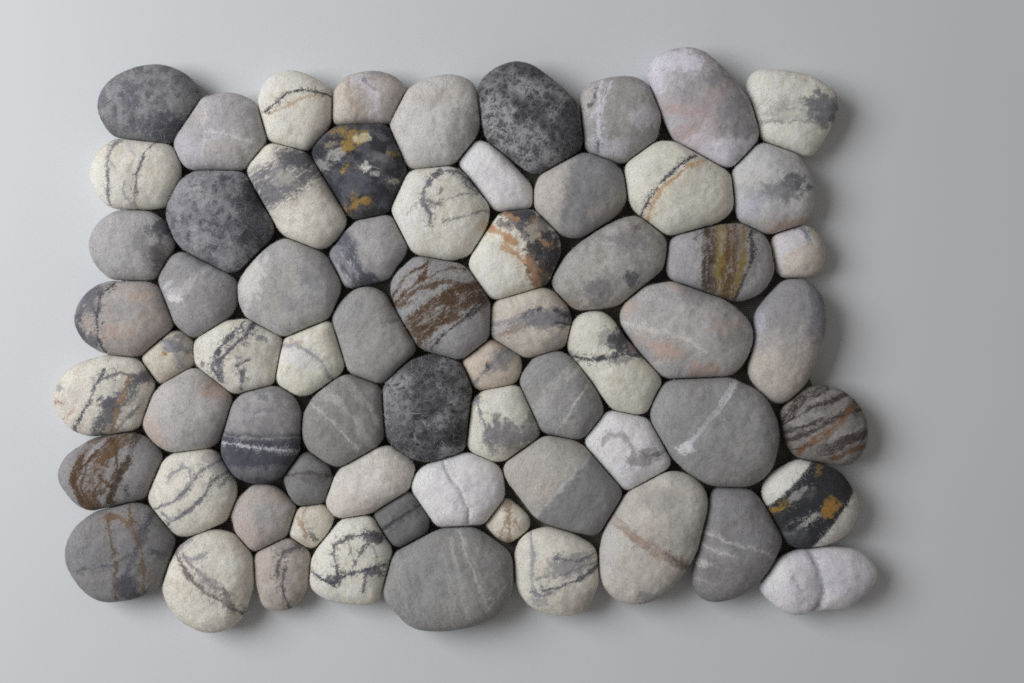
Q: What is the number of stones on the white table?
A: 67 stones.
